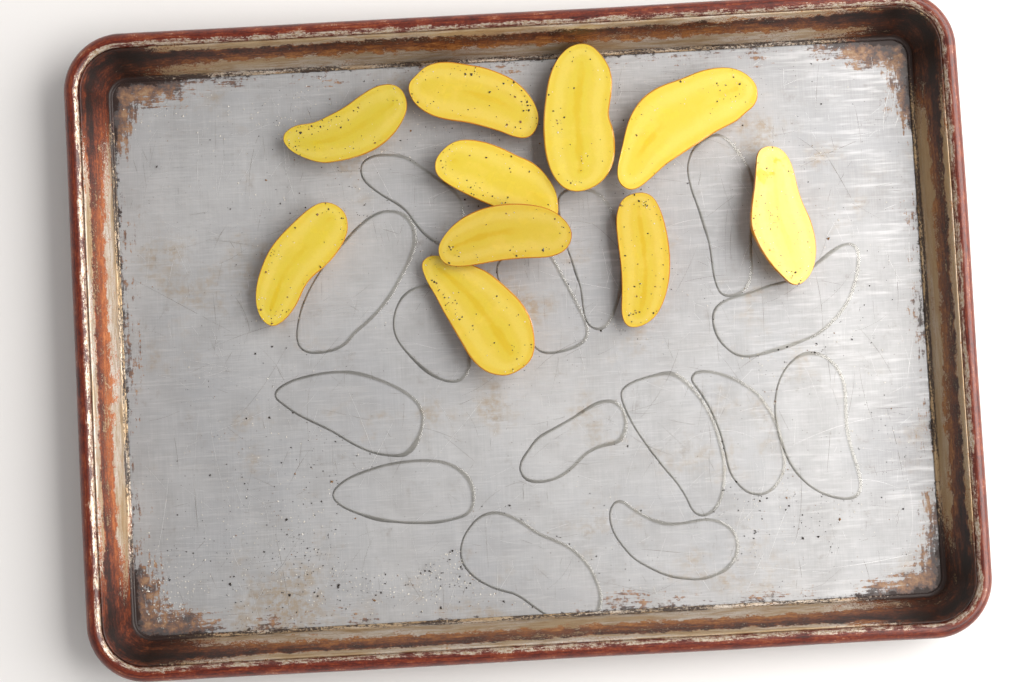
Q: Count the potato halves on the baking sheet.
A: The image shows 10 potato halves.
